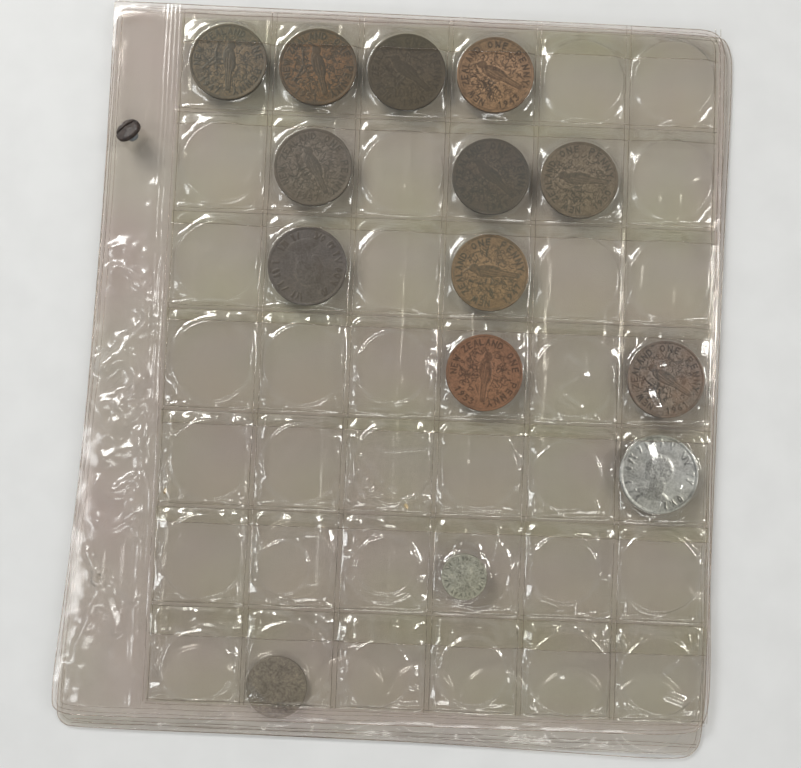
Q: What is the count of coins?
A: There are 14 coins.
